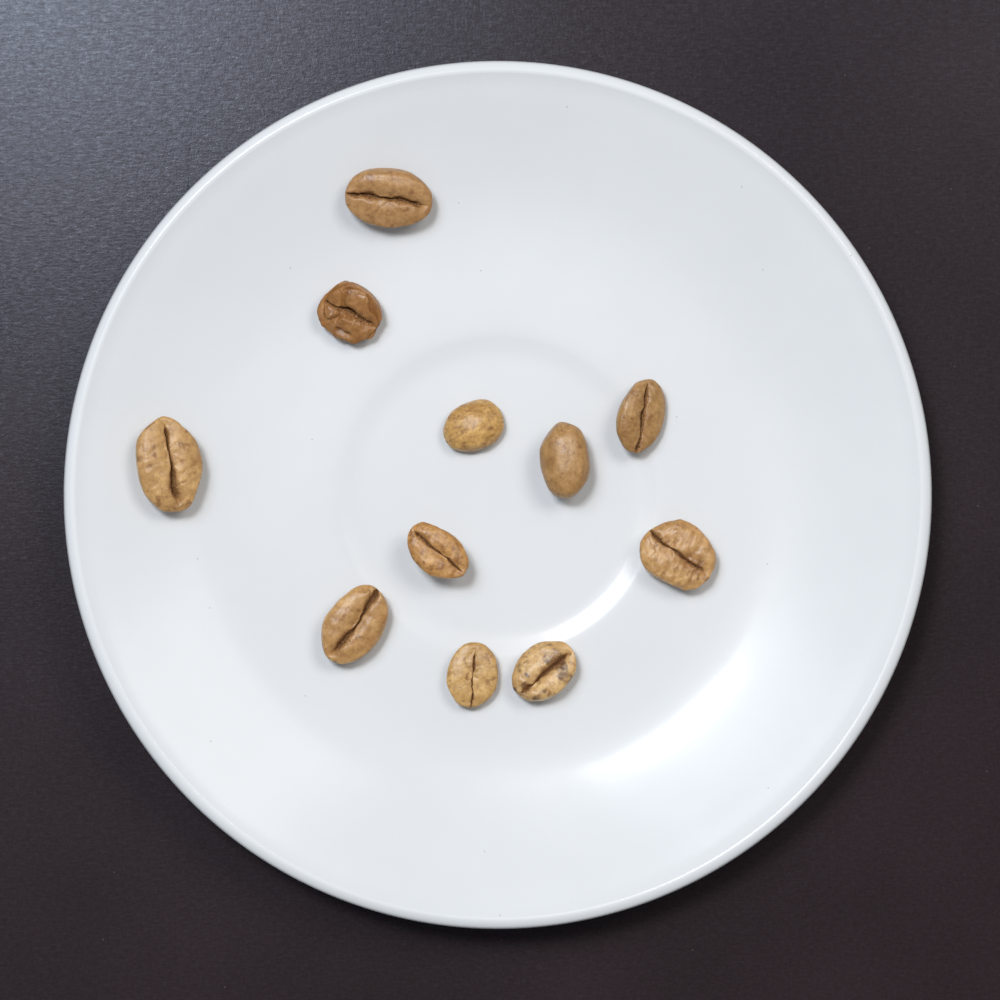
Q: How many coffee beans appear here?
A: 11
